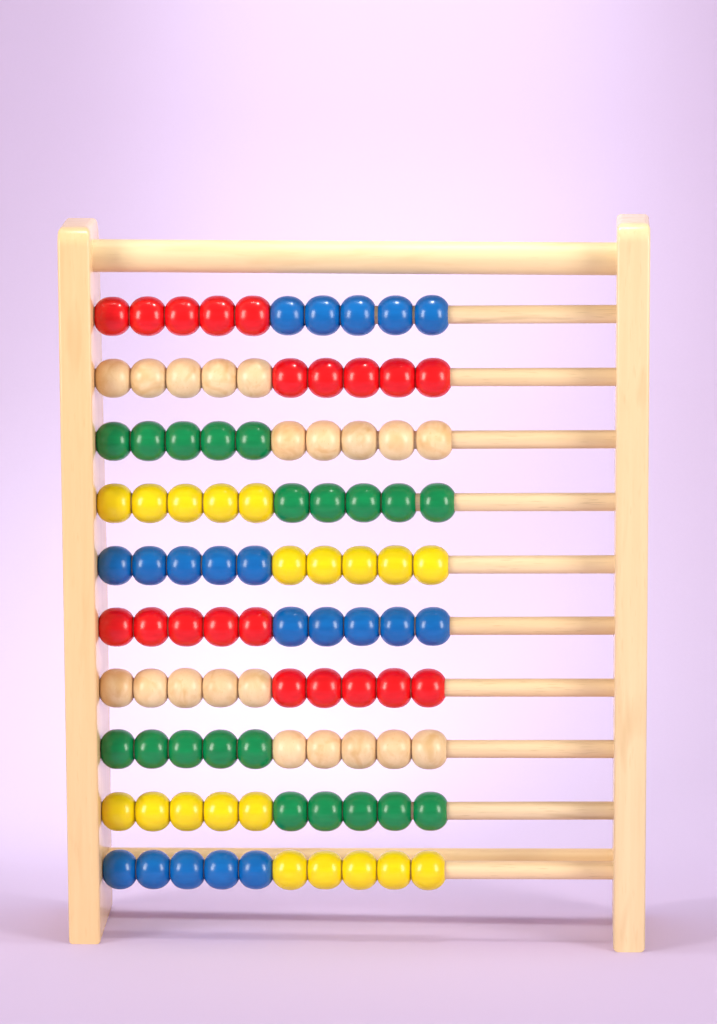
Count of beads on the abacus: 100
